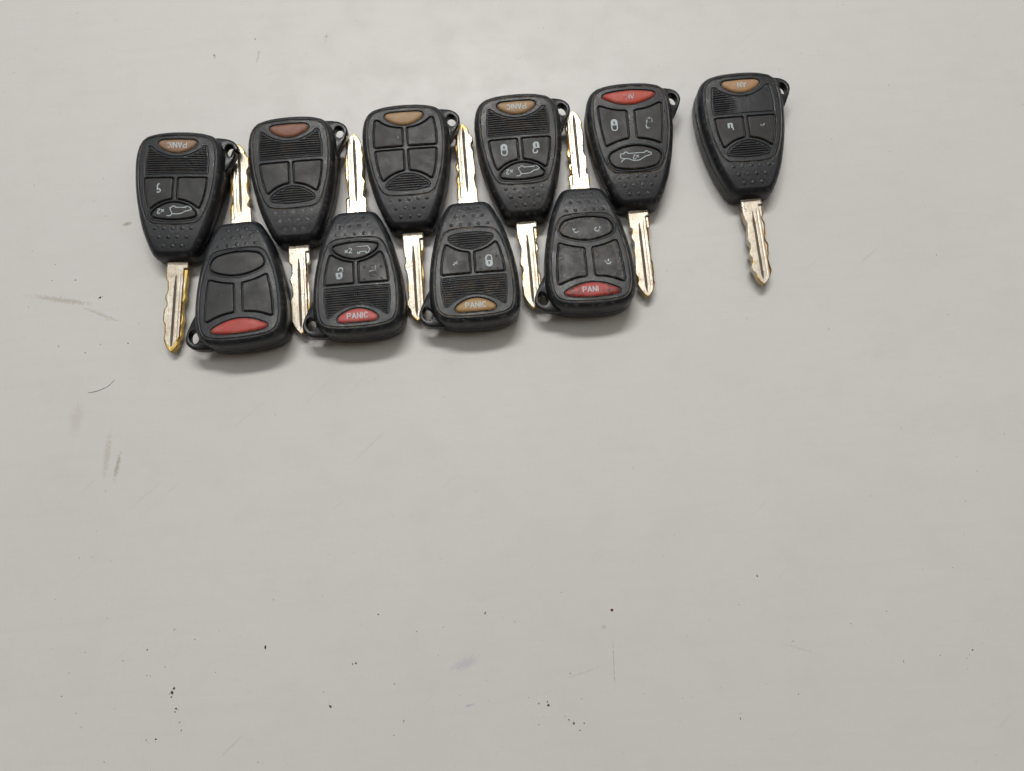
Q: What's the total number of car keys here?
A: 10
